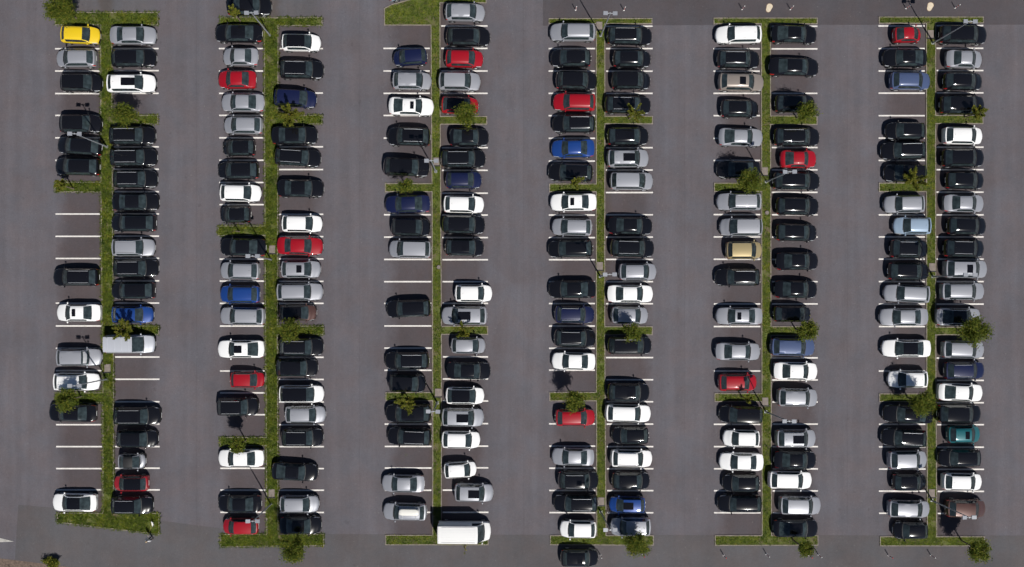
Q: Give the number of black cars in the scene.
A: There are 107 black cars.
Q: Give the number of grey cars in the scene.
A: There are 51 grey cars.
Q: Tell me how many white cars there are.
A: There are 32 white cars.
